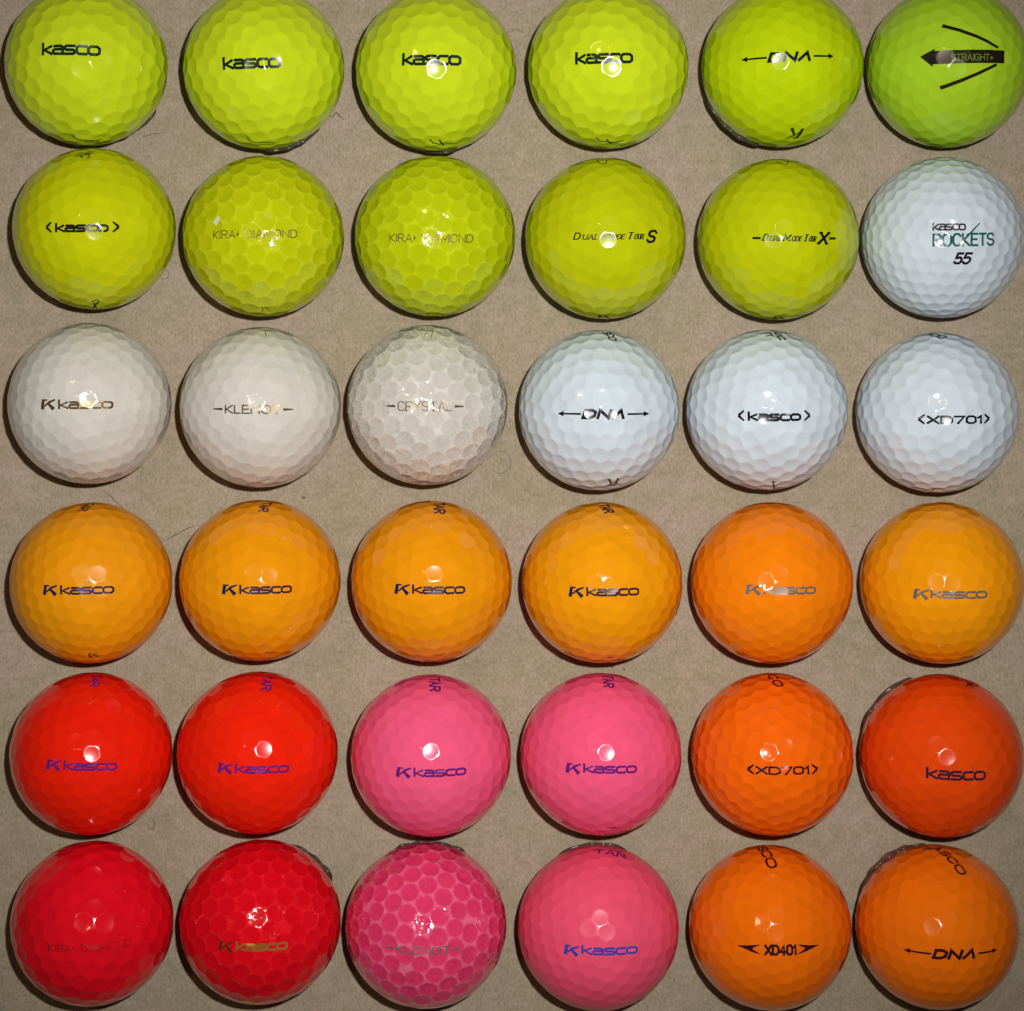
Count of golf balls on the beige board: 36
